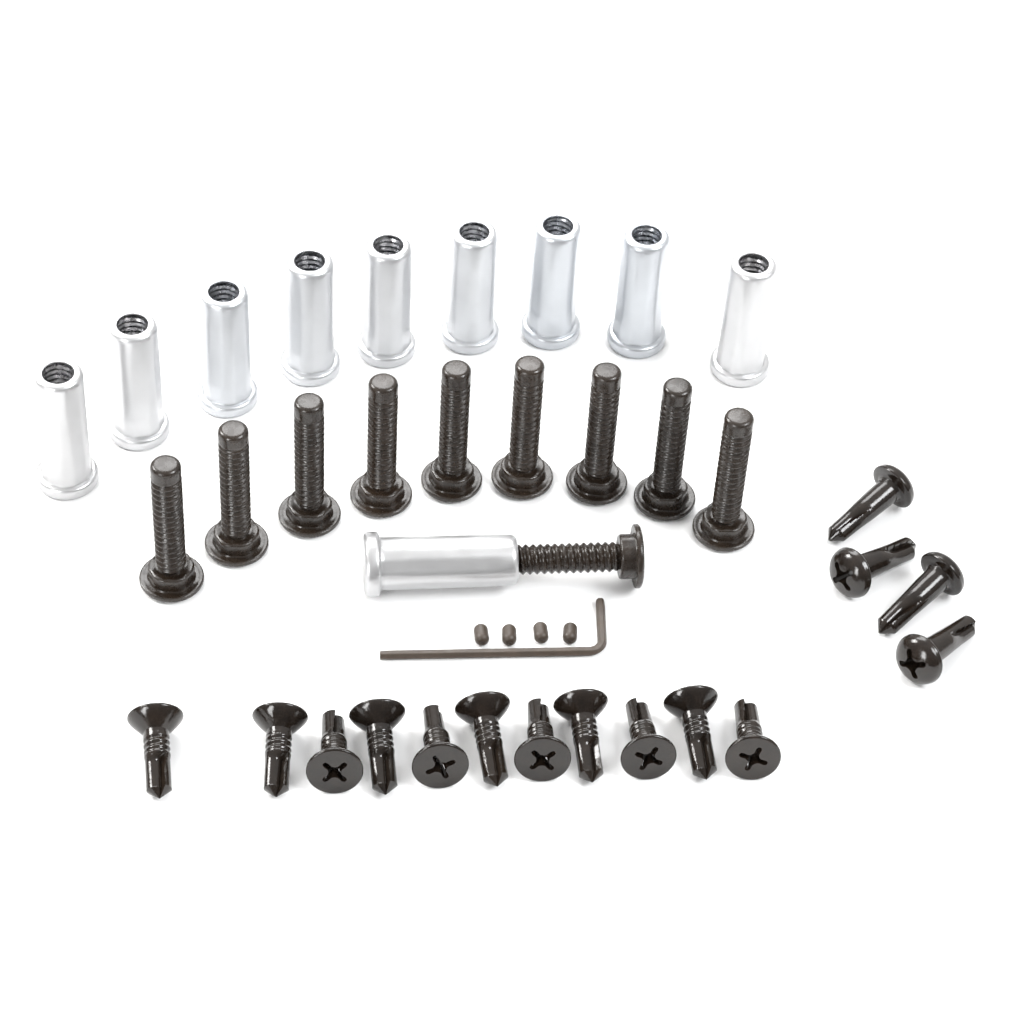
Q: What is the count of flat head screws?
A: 11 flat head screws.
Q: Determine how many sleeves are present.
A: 10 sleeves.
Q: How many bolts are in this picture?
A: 10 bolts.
